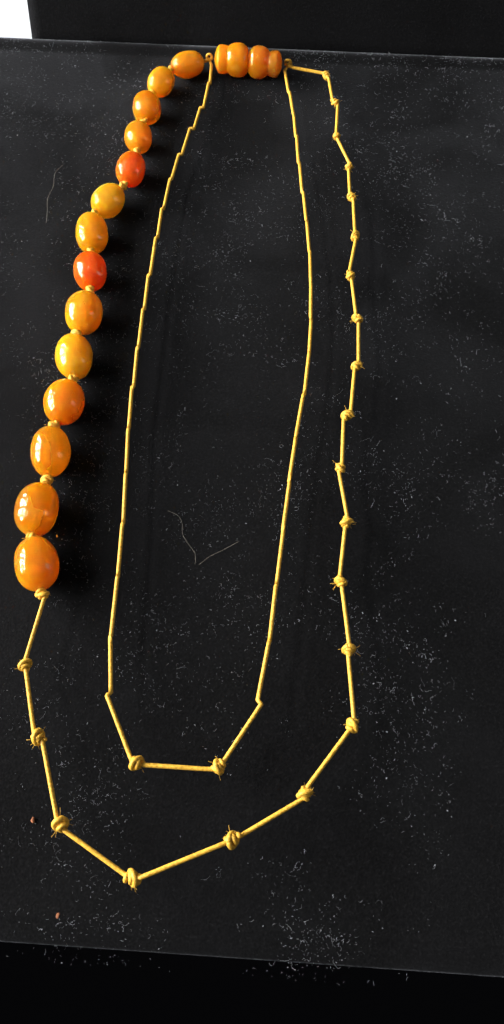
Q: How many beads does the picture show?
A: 14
